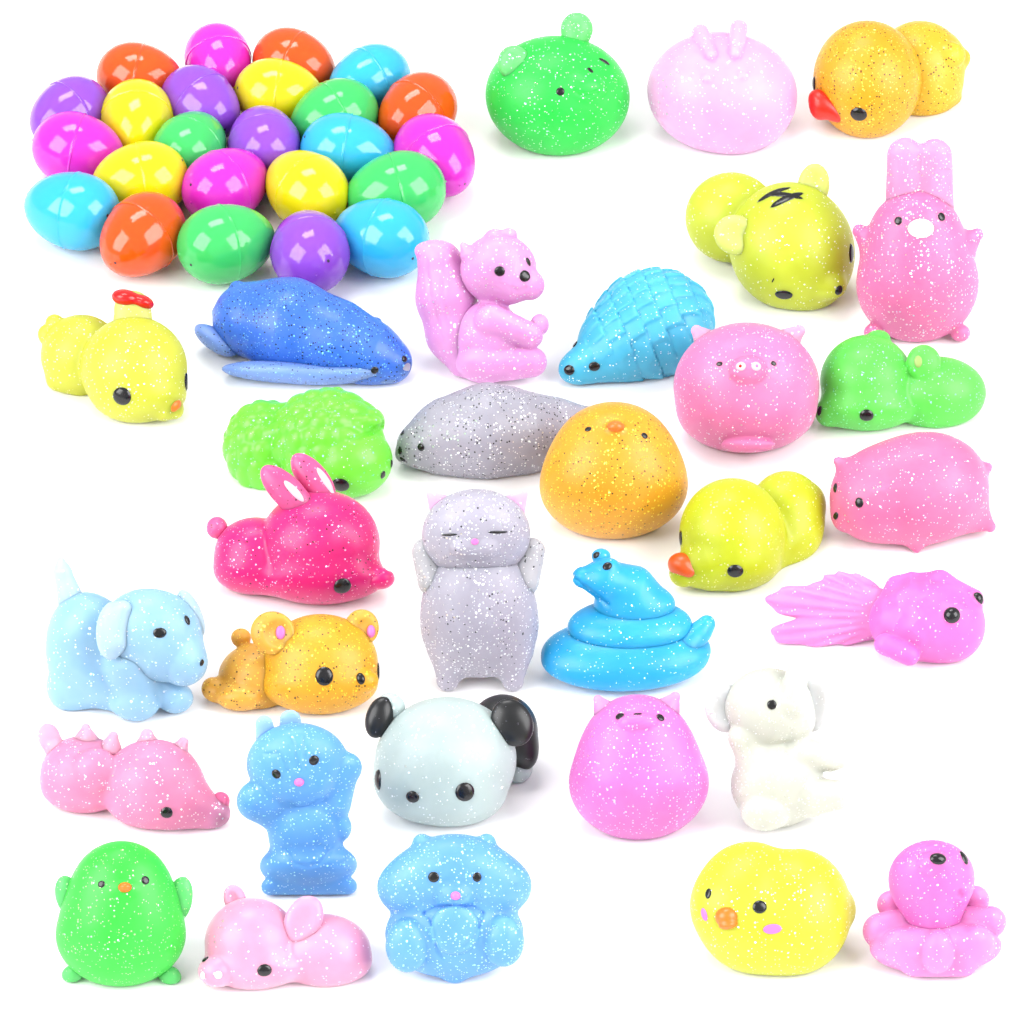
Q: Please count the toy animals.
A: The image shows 32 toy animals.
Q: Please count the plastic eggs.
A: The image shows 24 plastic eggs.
